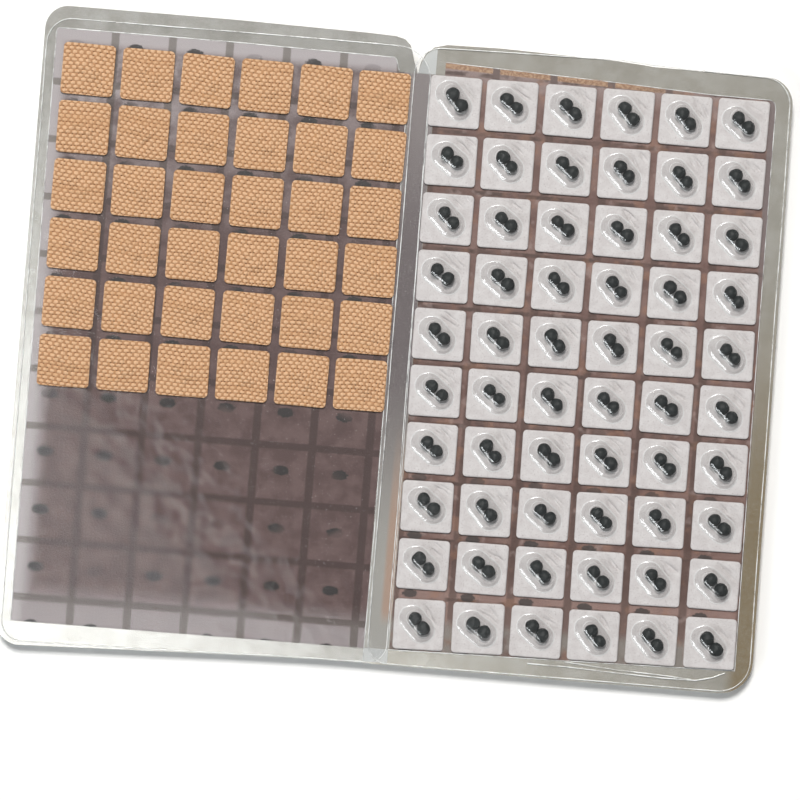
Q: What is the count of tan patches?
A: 36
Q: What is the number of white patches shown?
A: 60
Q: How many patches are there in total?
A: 96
